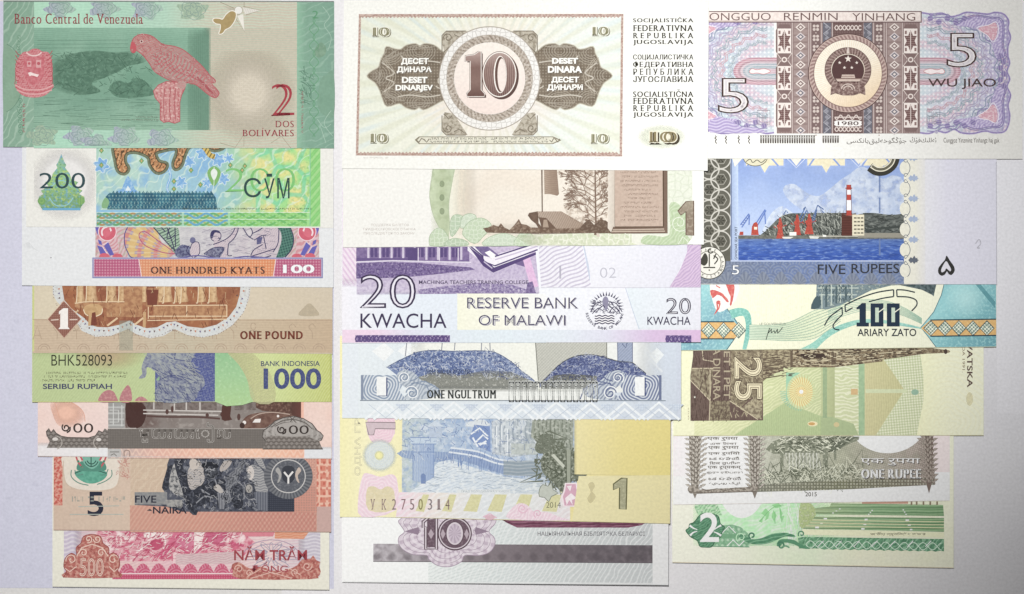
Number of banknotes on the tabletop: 20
